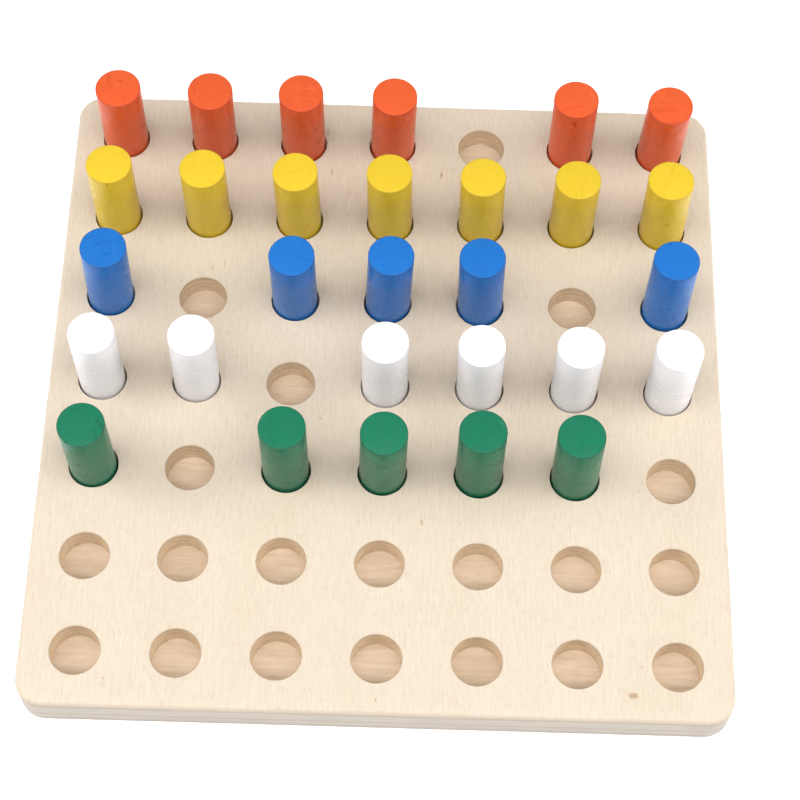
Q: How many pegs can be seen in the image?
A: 29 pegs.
